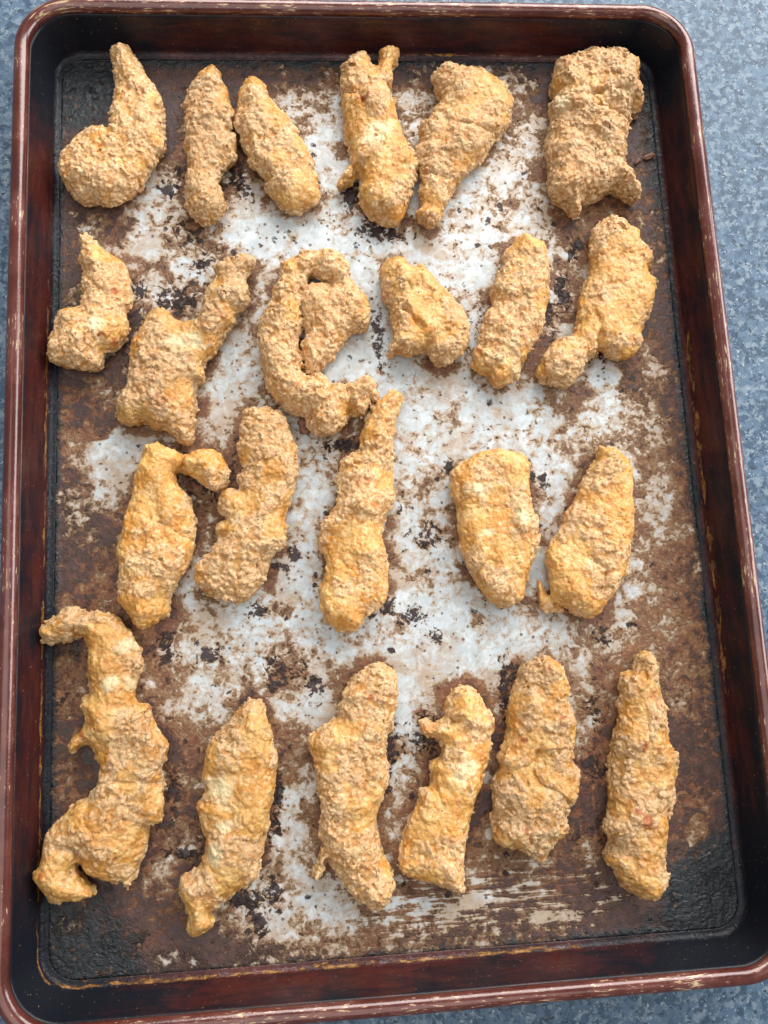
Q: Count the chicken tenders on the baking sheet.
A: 23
